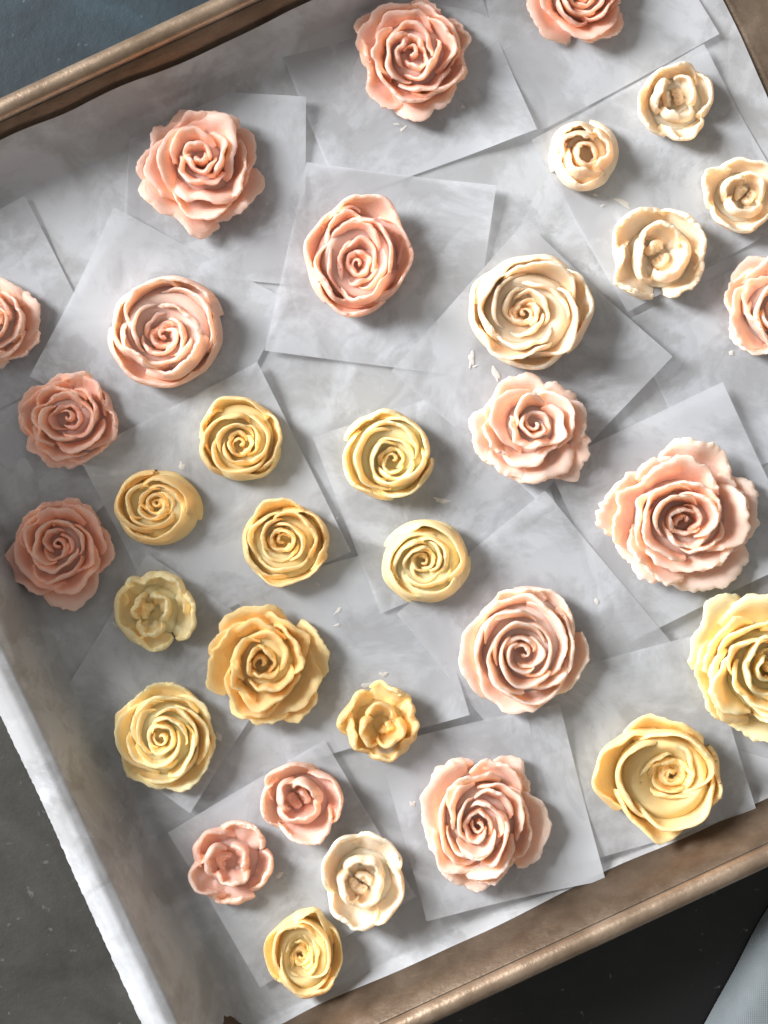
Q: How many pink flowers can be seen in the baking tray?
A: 15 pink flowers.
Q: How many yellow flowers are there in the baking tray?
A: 12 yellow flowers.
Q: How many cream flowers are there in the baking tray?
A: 6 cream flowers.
